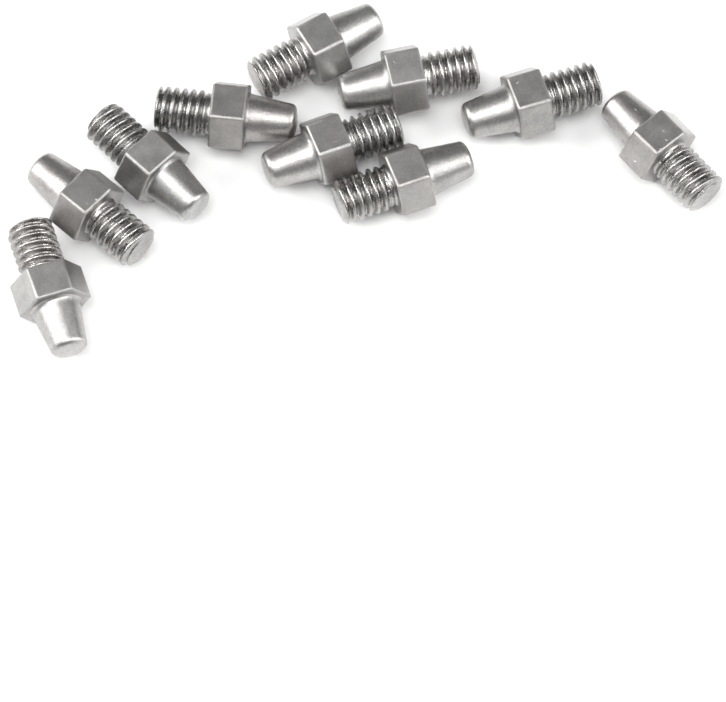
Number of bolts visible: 10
